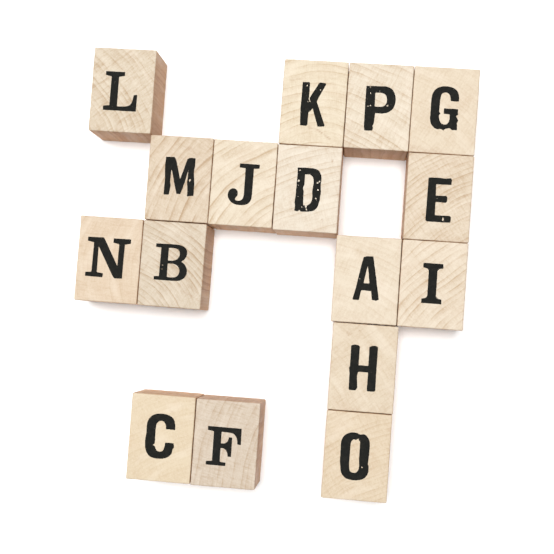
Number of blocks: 16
